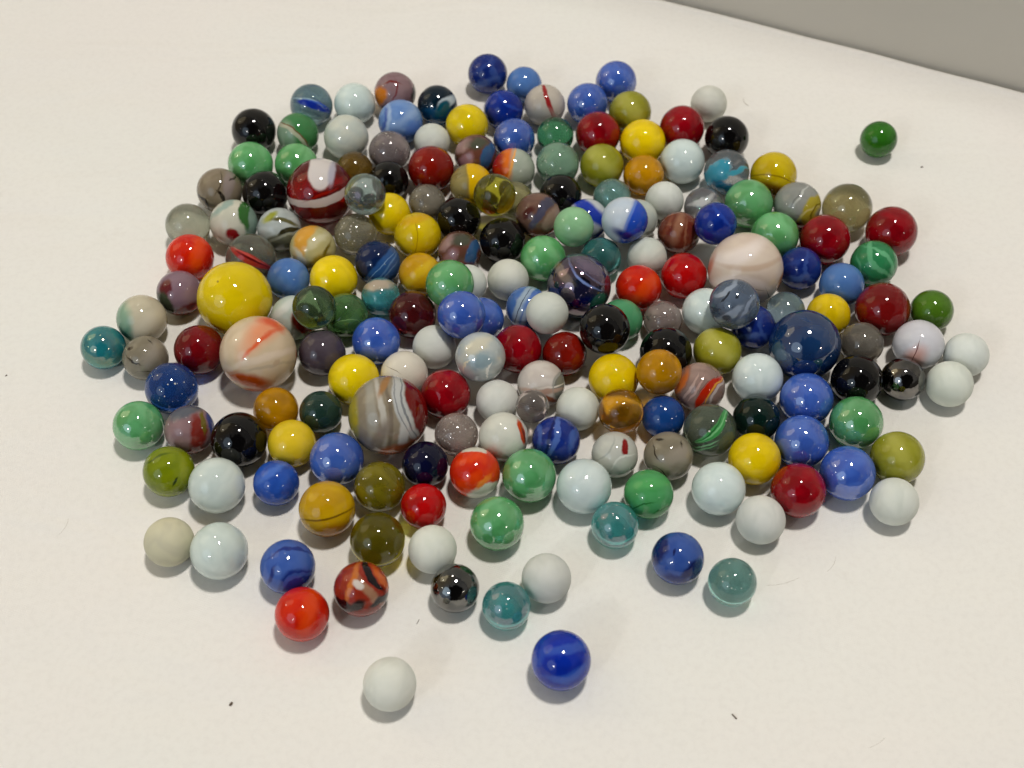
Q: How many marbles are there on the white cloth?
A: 200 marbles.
